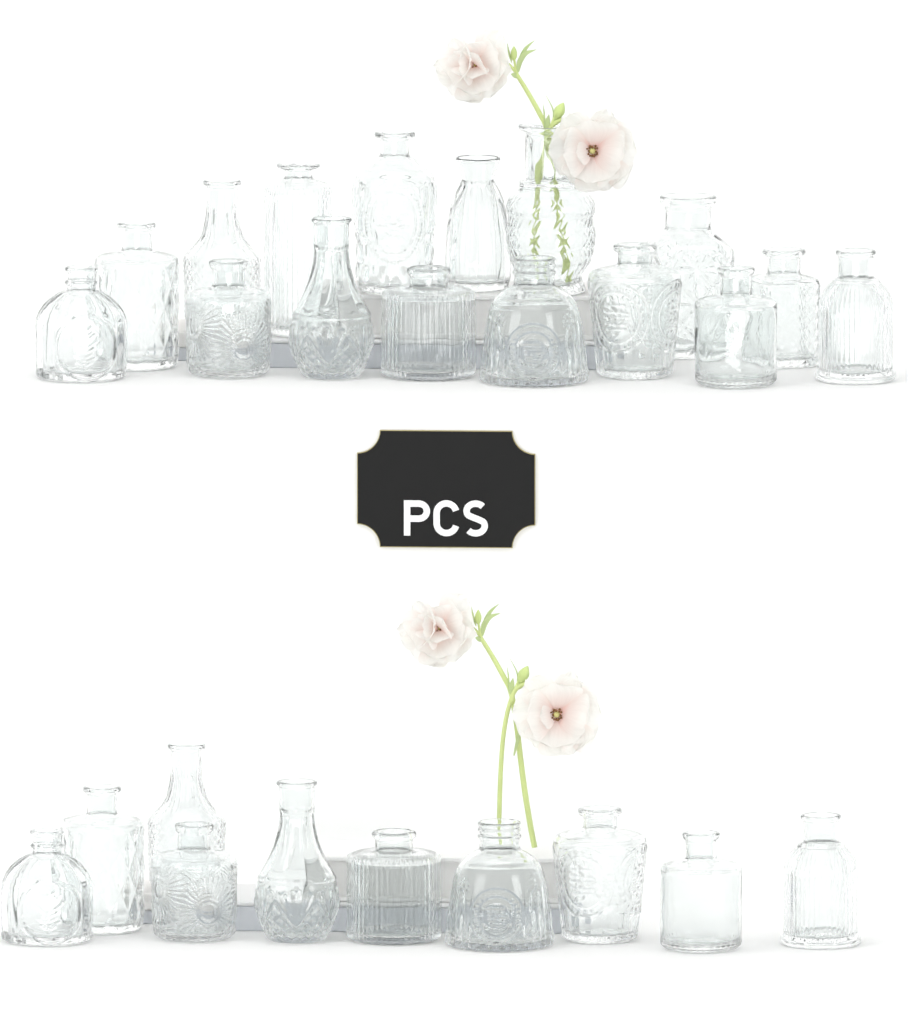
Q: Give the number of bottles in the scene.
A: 26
